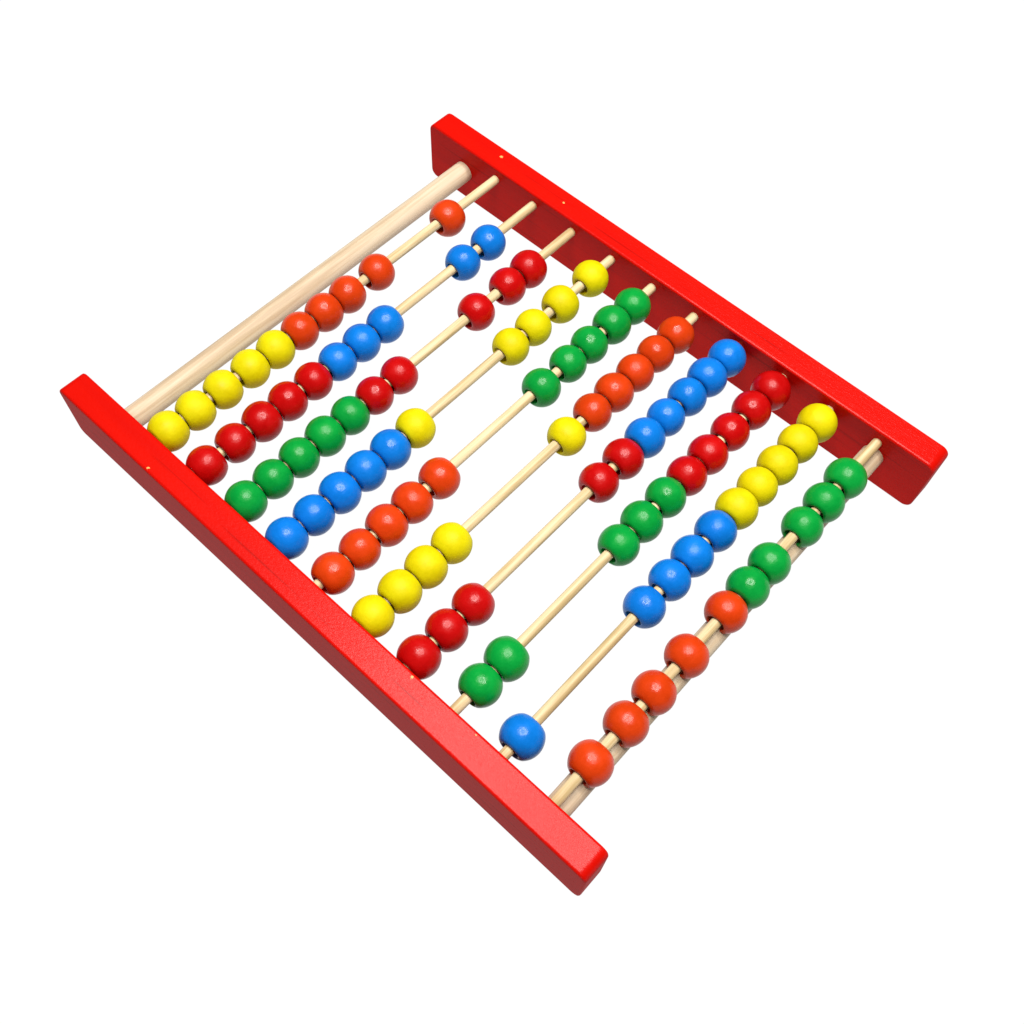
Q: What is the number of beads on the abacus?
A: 100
